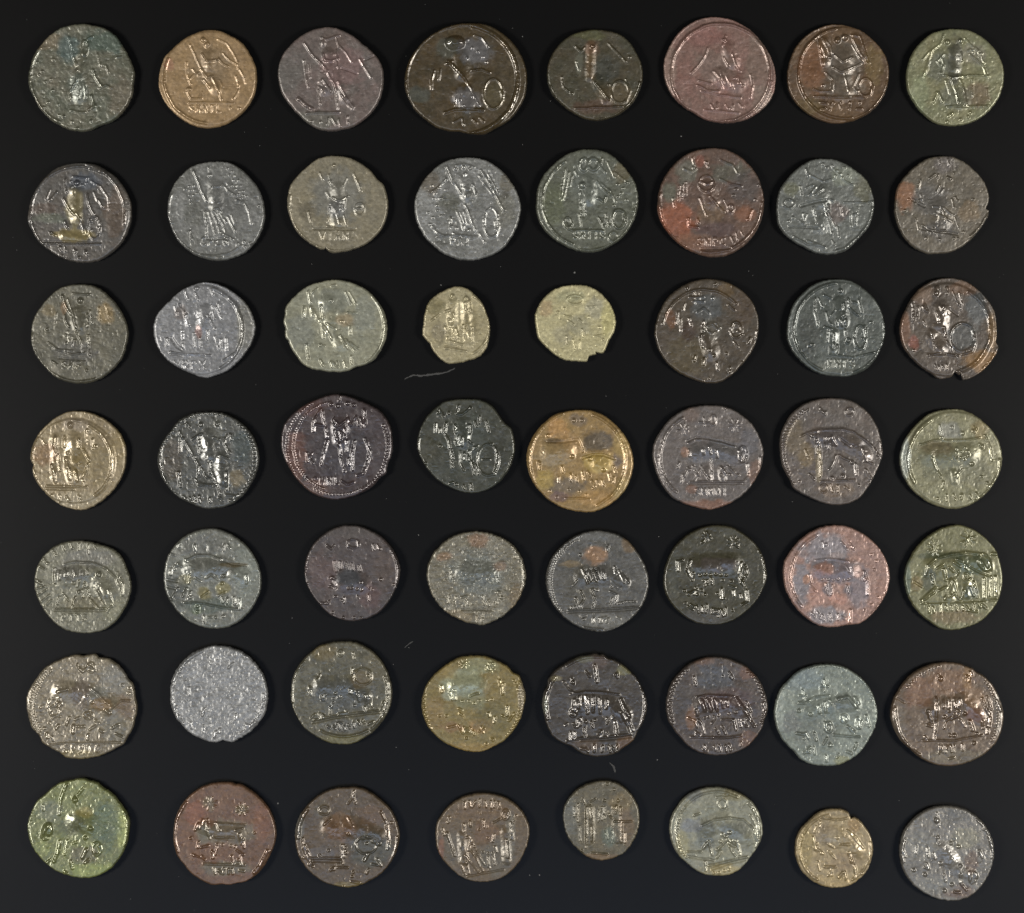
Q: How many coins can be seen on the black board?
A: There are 56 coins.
